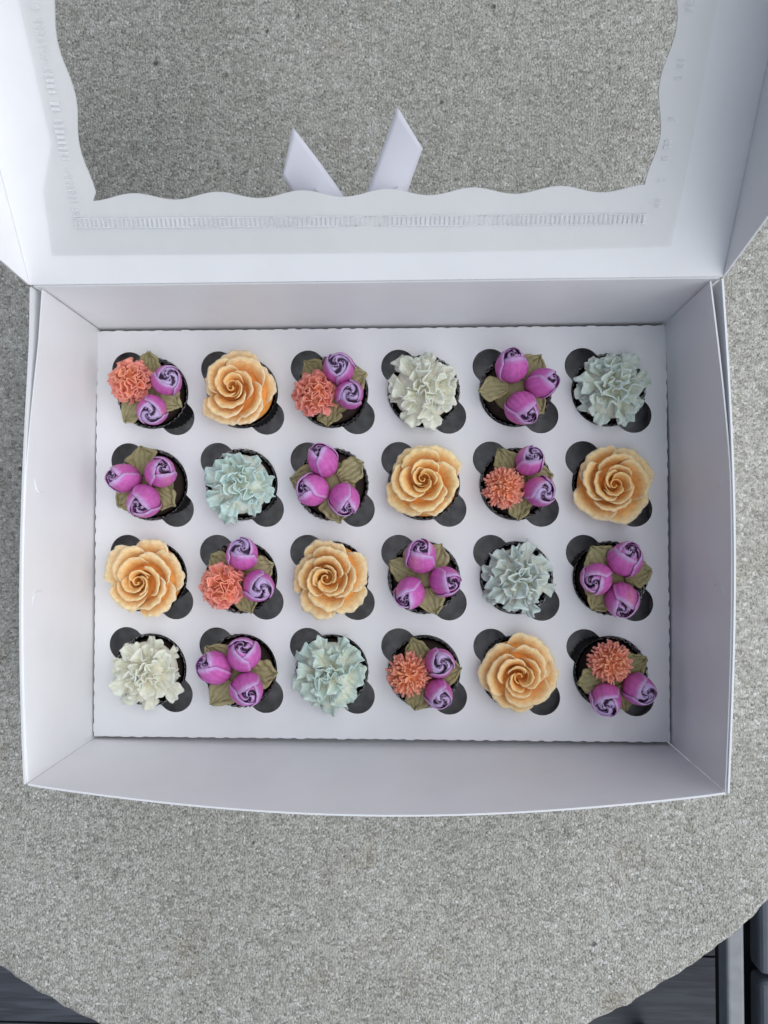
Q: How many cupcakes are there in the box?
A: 24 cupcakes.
